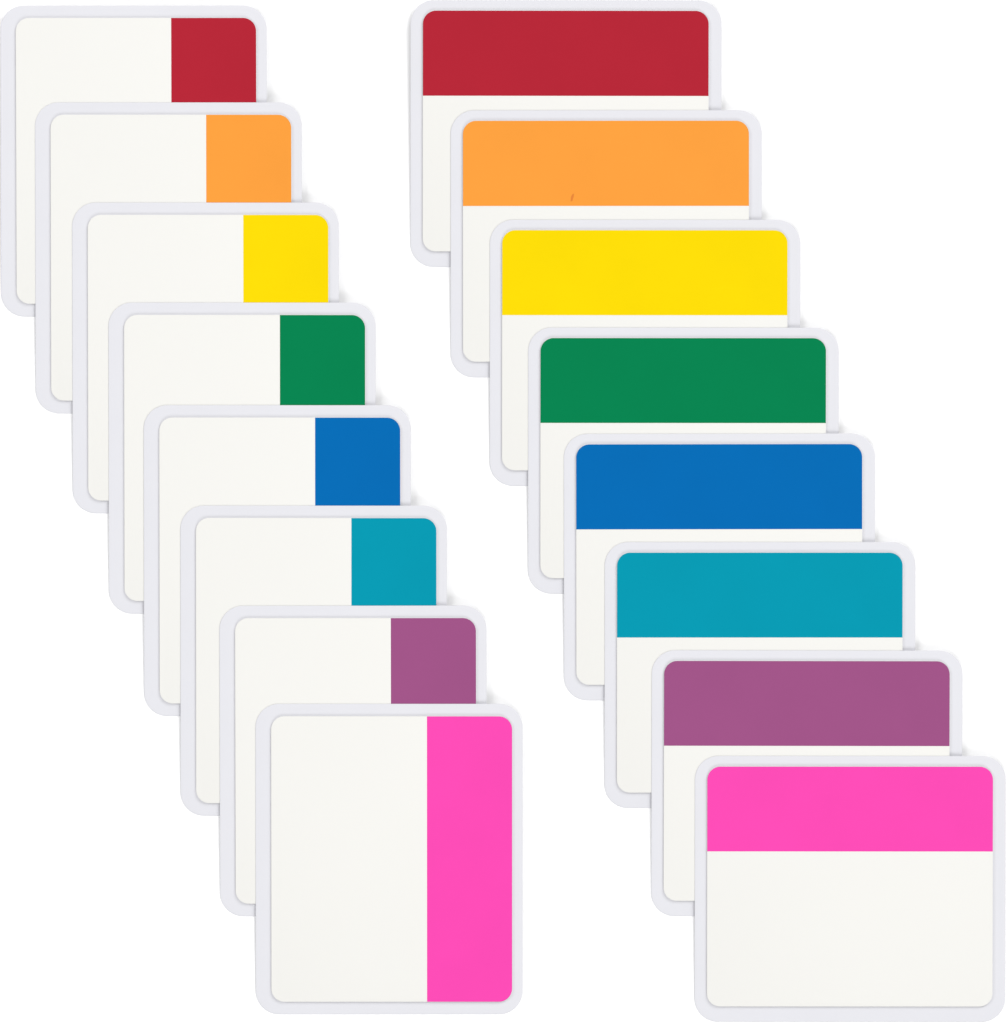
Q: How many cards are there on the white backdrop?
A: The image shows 16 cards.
